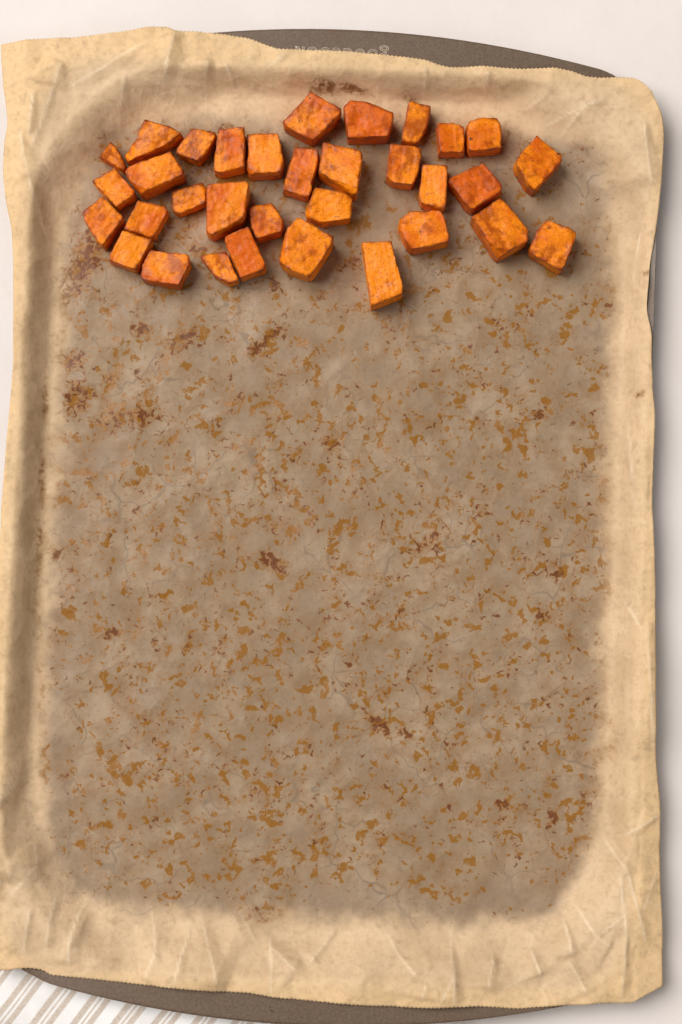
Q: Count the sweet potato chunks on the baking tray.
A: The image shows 33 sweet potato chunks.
